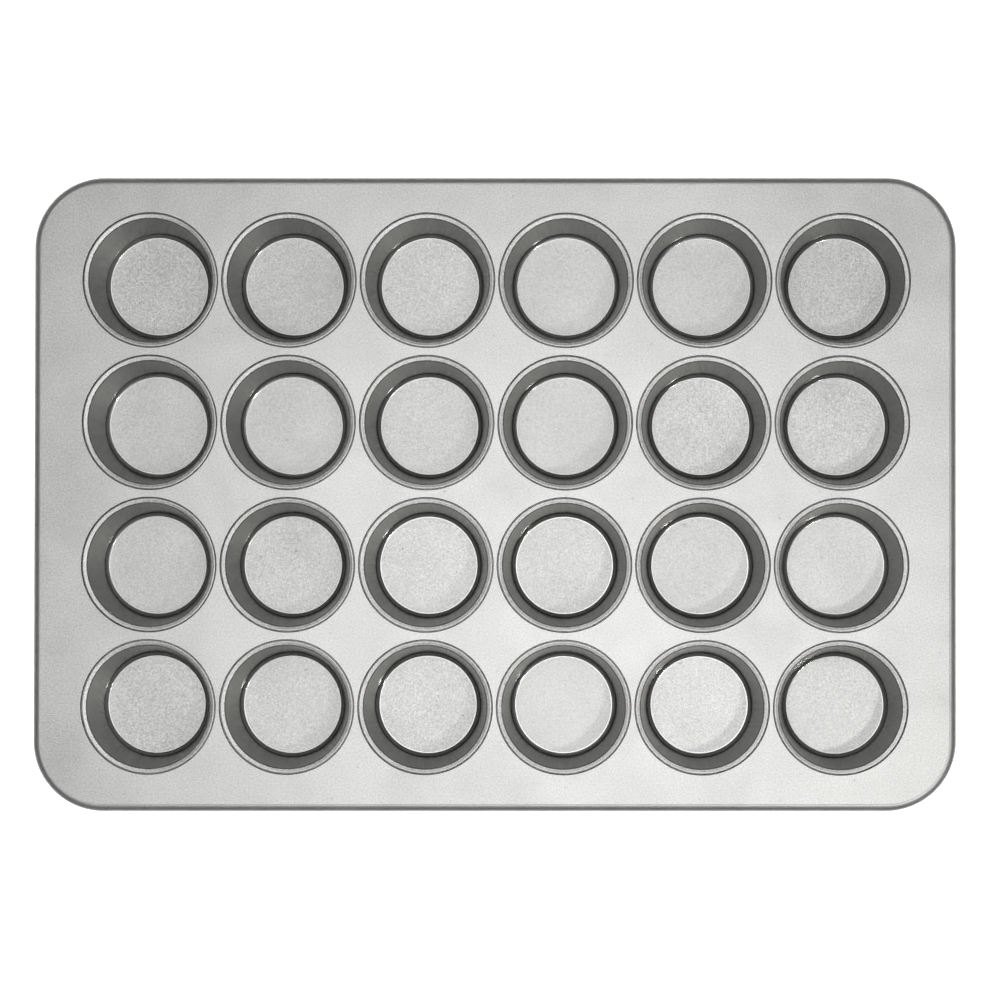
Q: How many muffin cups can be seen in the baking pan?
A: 24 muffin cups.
